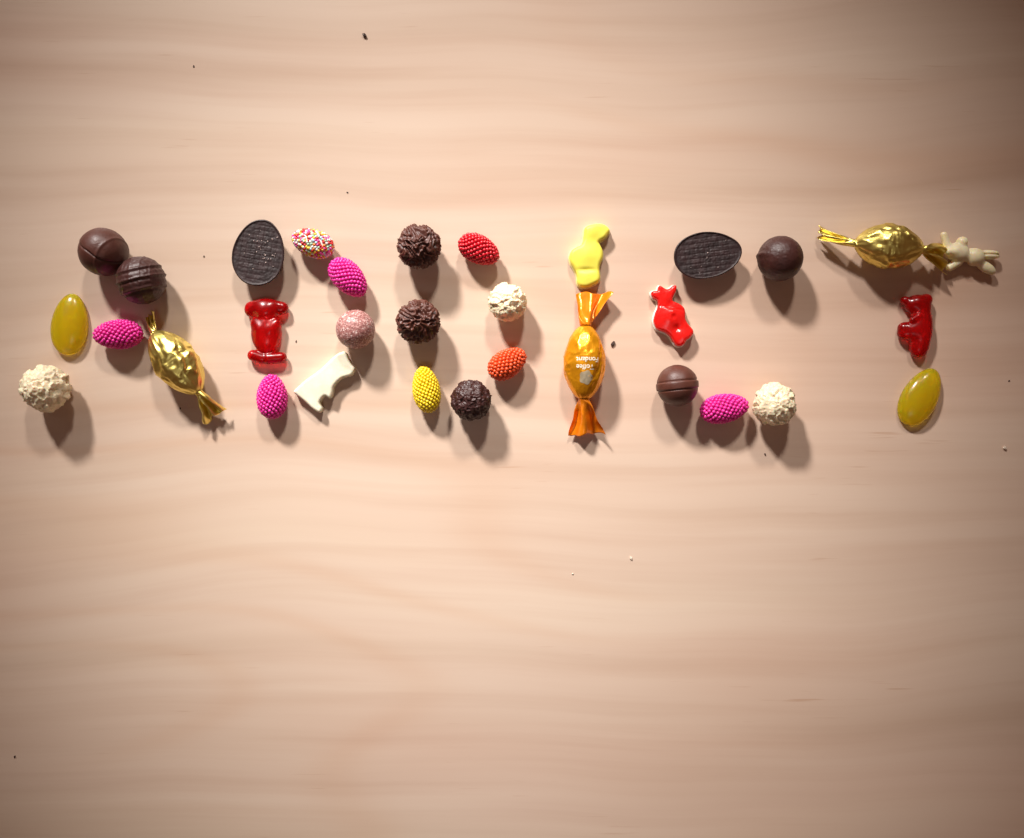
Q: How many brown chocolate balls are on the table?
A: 7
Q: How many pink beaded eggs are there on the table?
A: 4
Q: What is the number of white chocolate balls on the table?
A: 3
